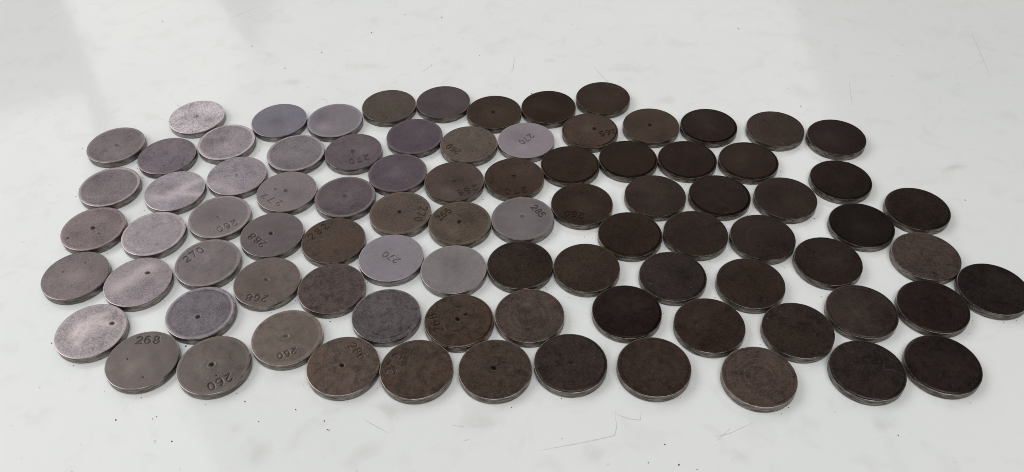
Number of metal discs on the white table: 86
